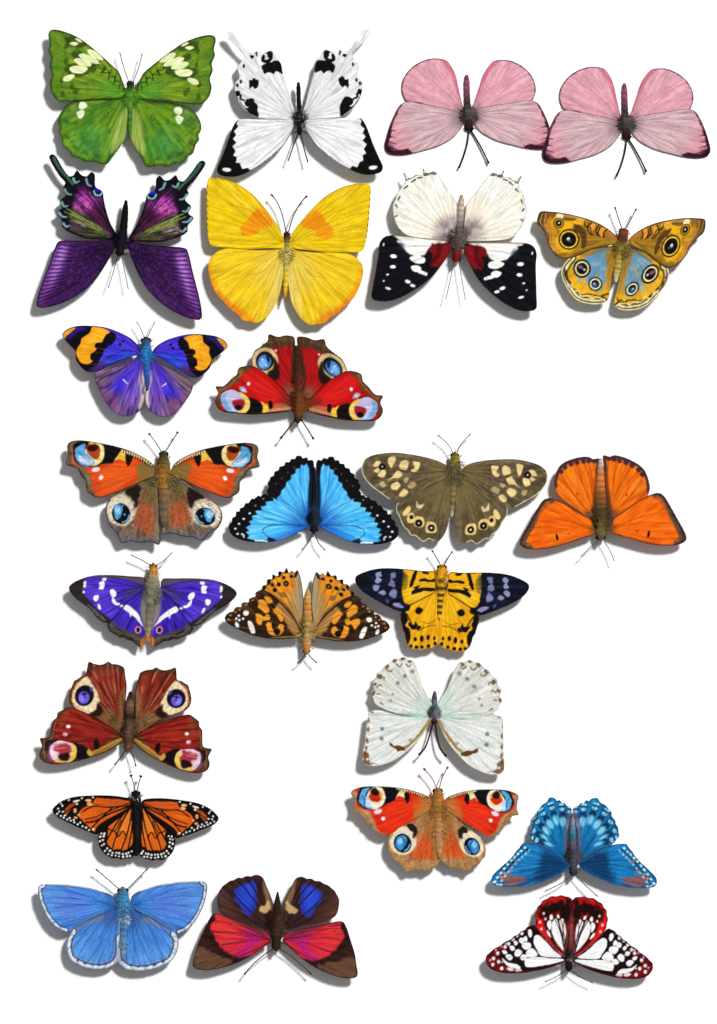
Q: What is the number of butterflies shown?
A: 25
